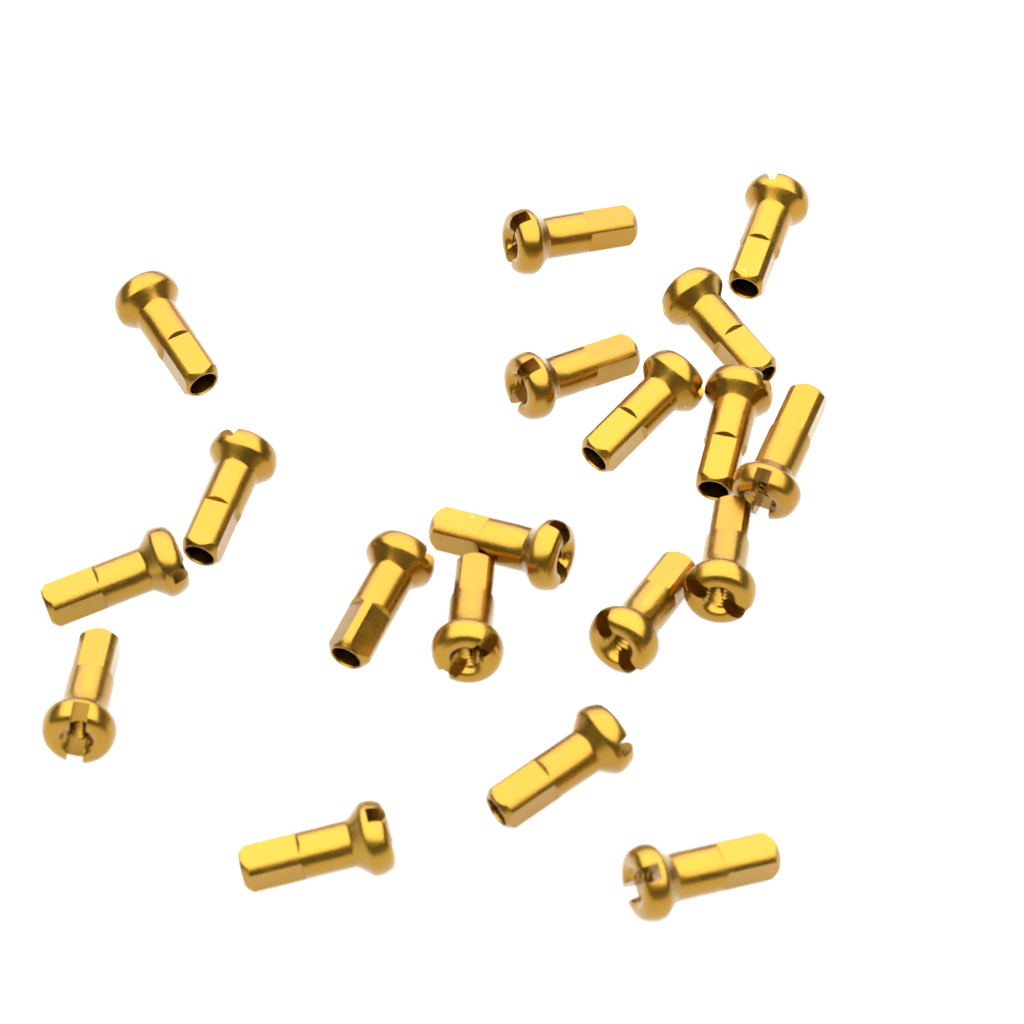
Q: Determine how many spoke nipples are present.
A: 19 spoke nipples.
